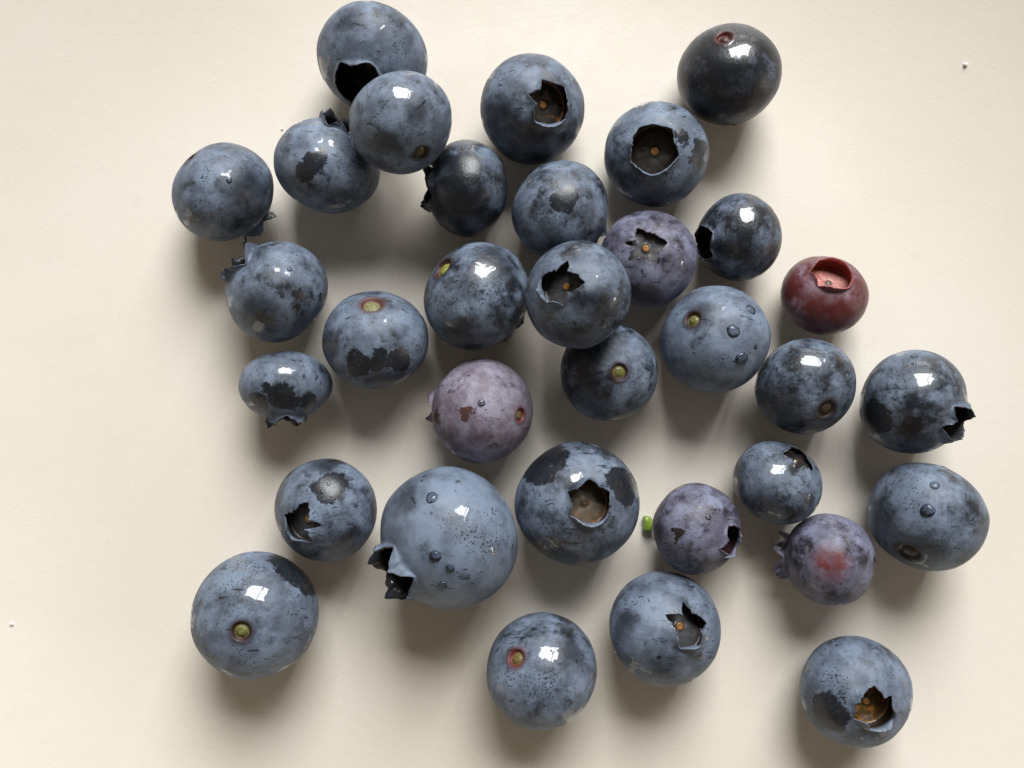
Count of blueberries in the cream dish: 33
